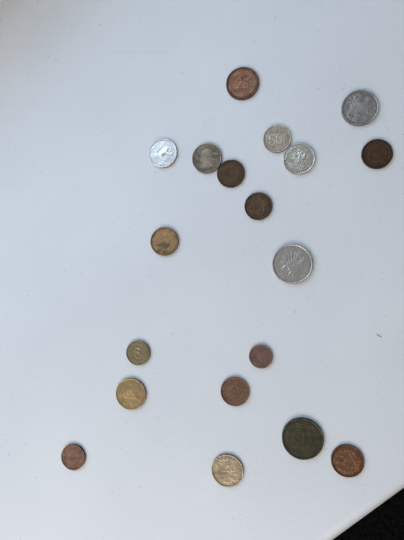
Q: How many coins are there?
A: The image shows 19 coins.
